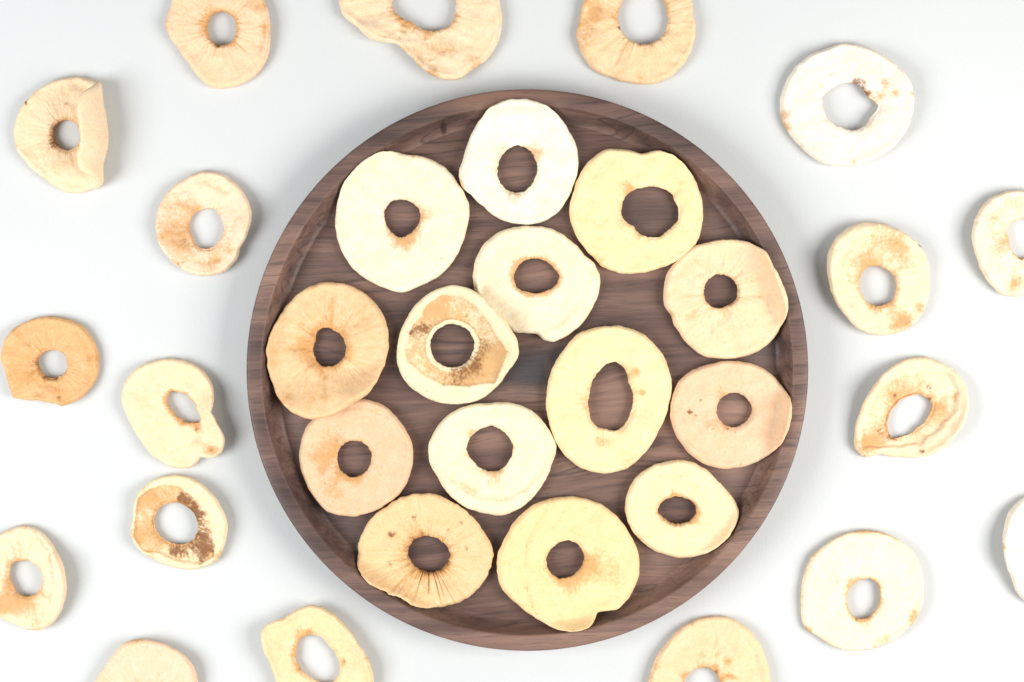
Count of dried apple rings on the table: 32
